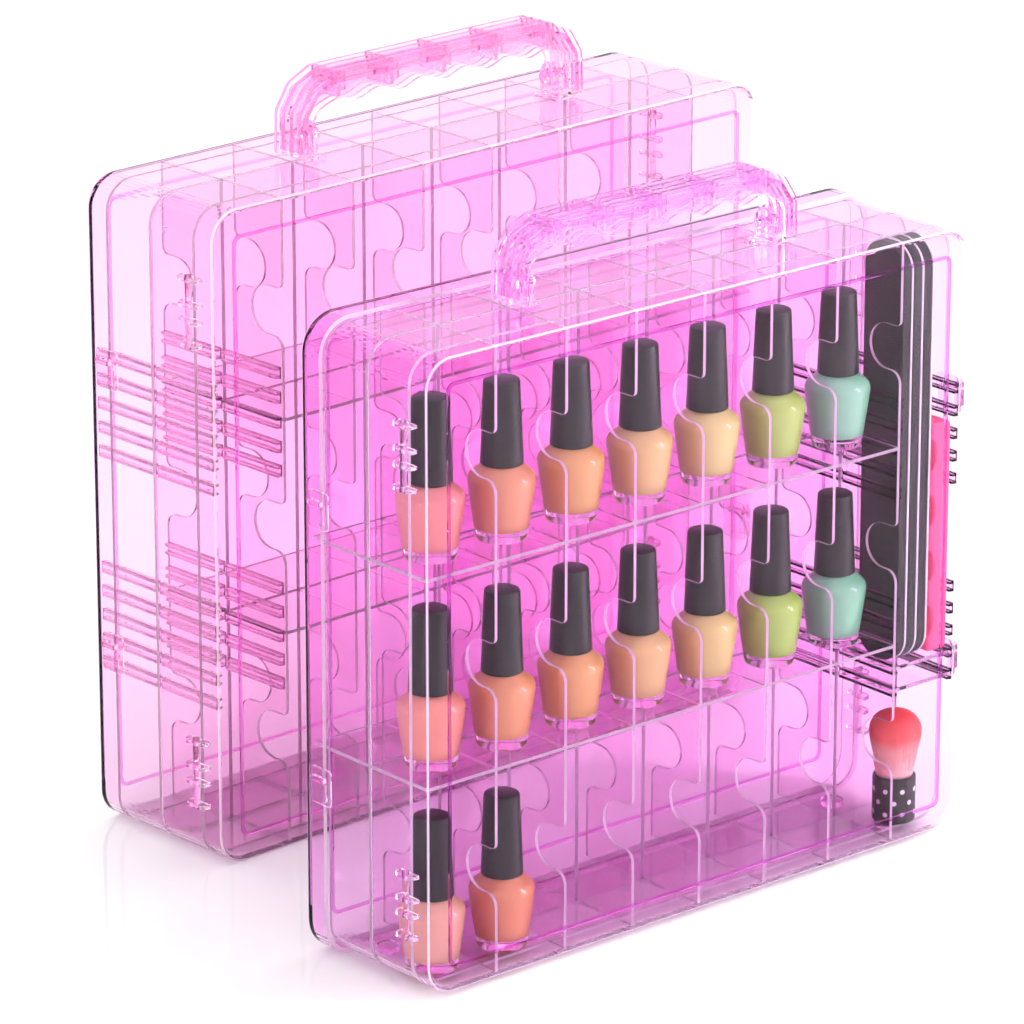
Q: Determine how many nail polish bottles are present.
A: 16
